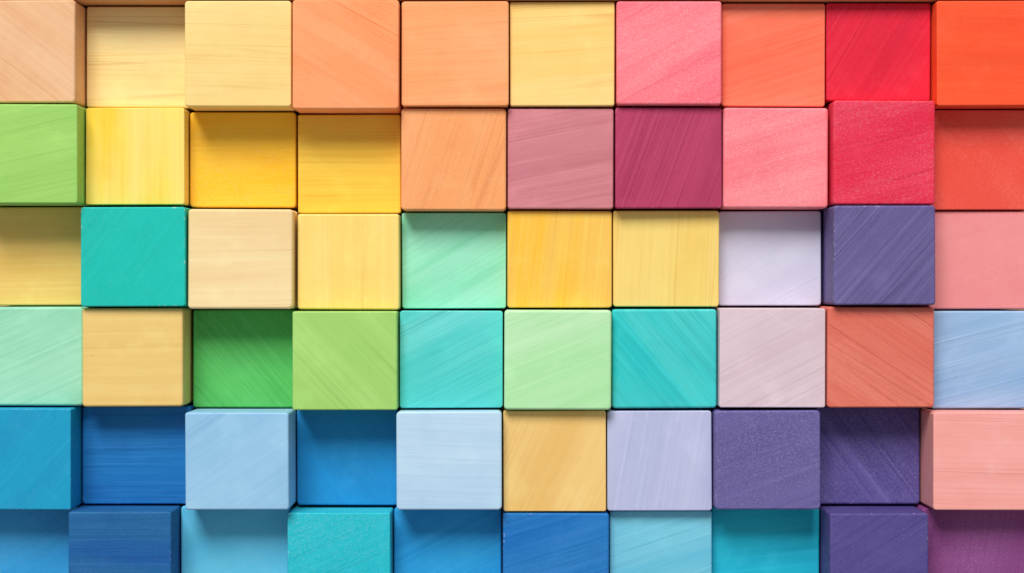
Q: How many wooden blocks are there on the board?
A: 60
